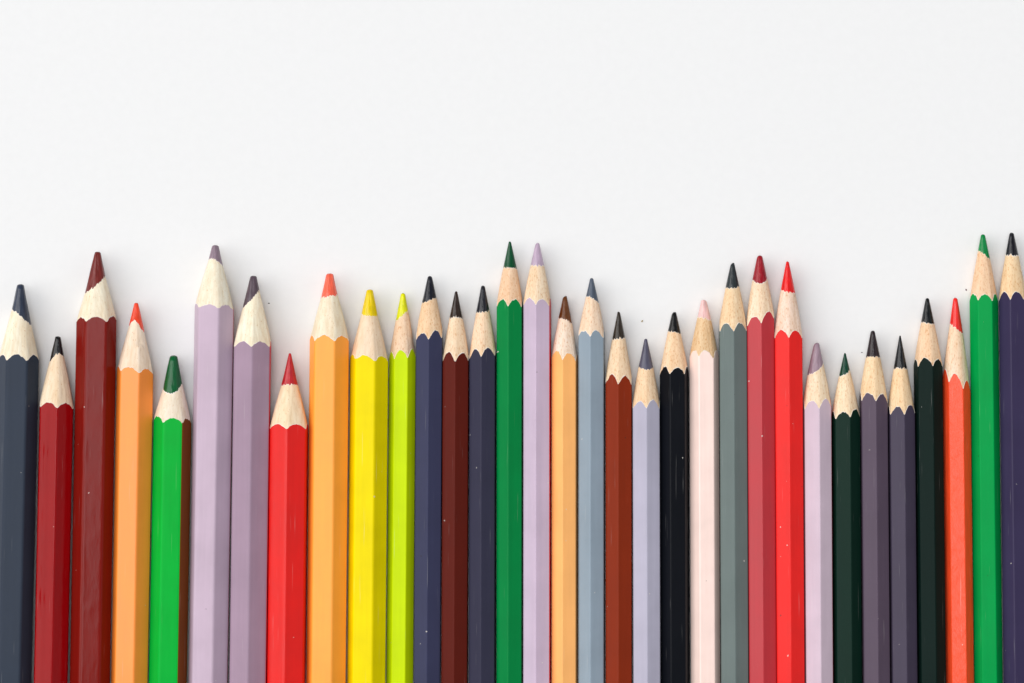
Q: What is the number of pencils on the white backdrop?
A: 33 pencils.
